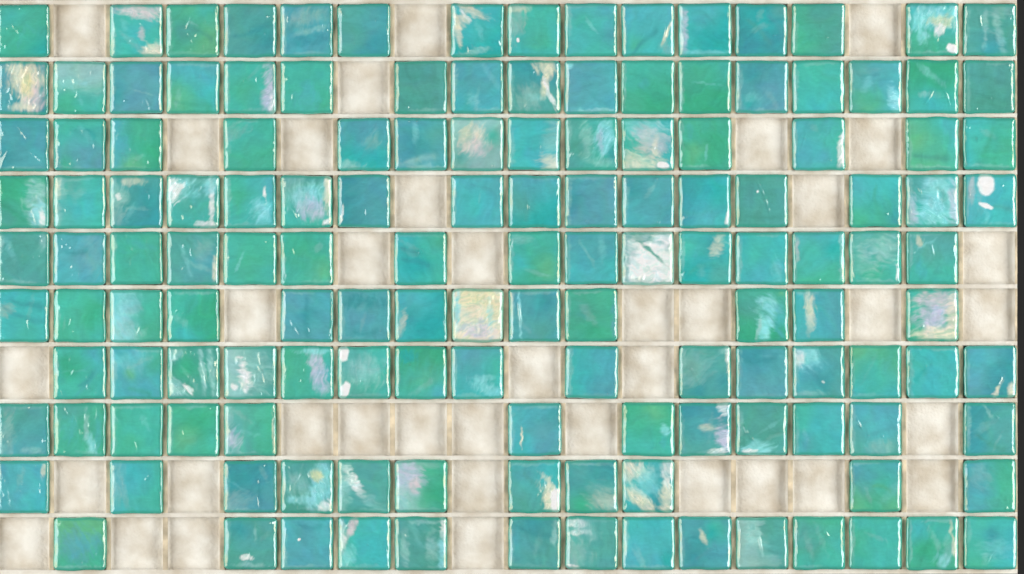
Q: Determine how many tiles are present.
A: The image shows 142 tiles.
